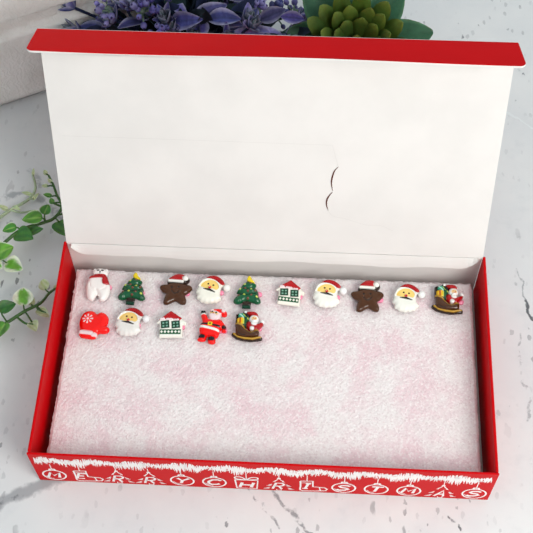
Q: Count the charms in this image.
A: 15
